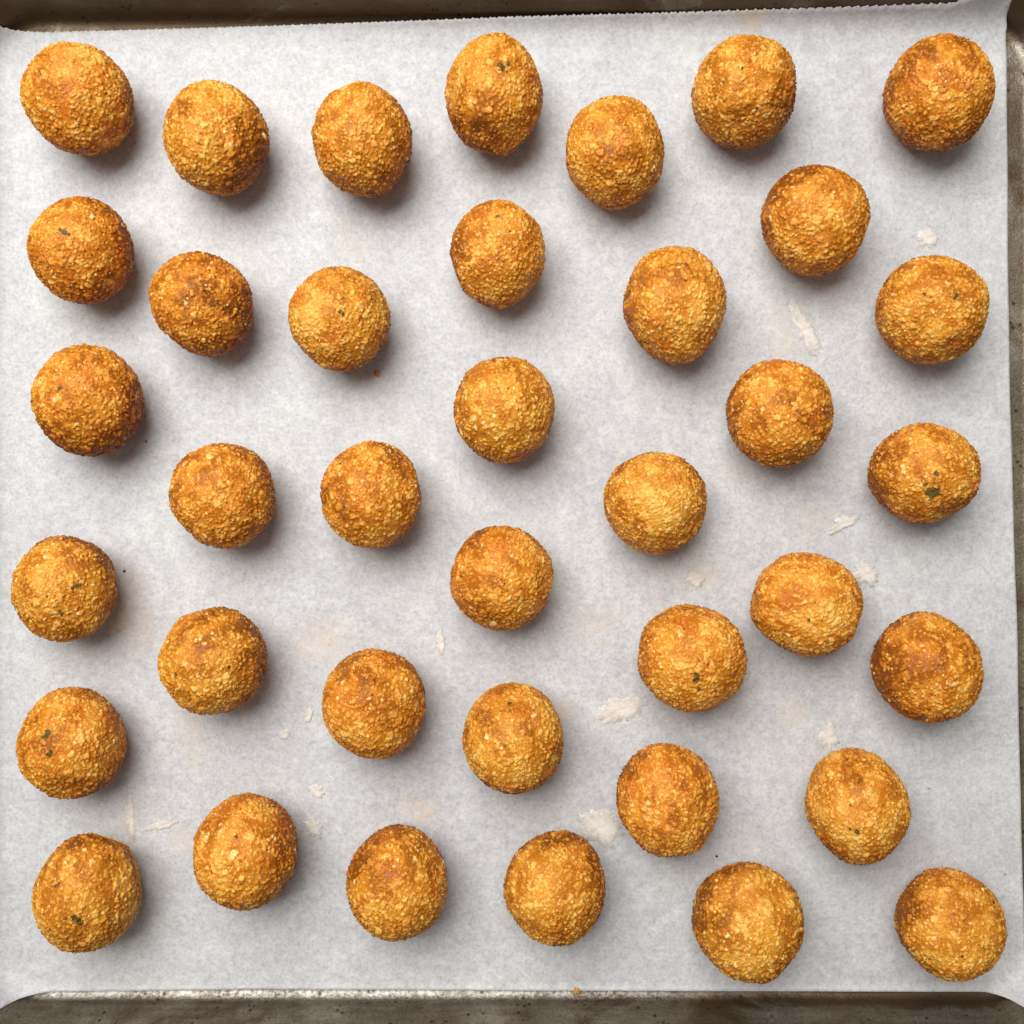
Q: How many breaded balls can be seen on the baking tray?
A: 38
